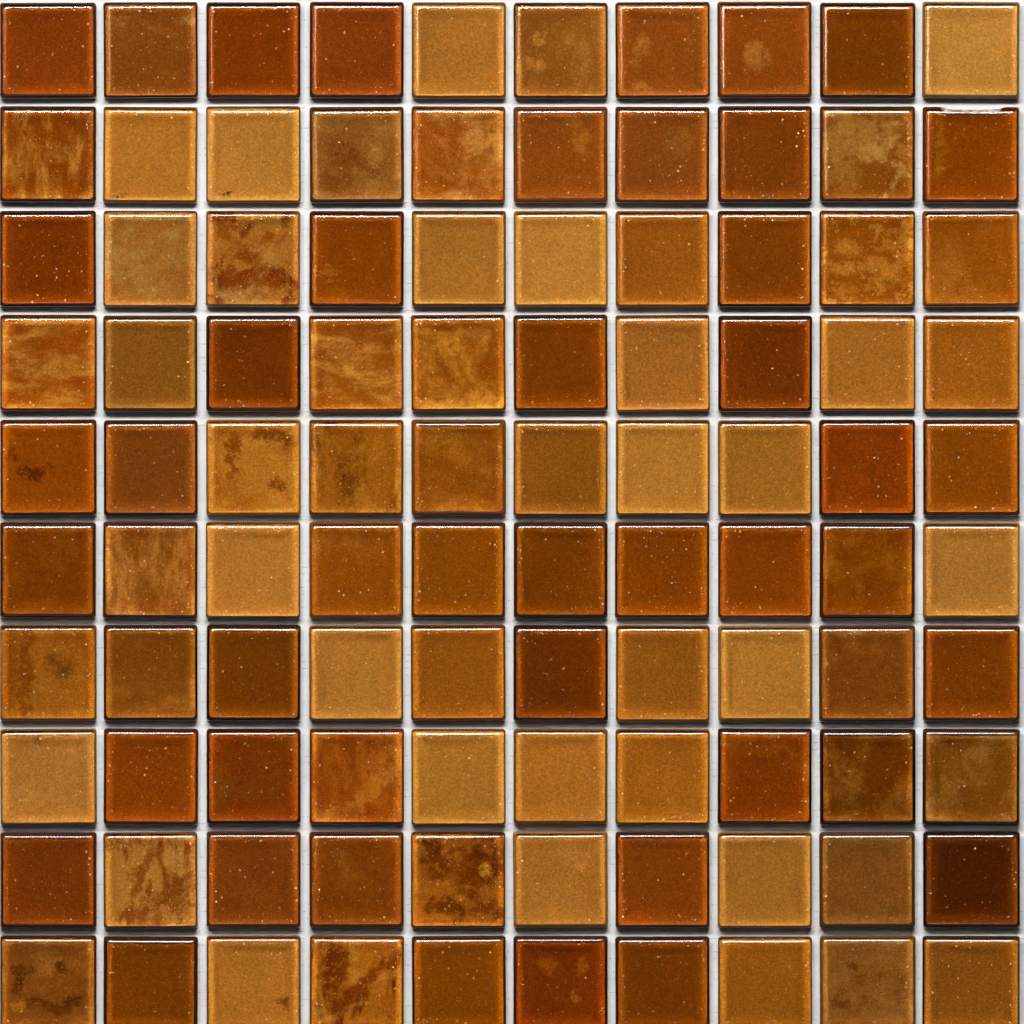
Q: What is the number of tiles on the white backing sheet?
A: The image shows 100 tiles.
